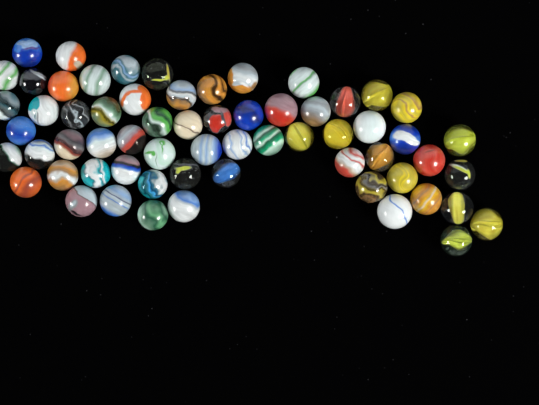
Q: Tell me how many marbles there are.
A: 63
